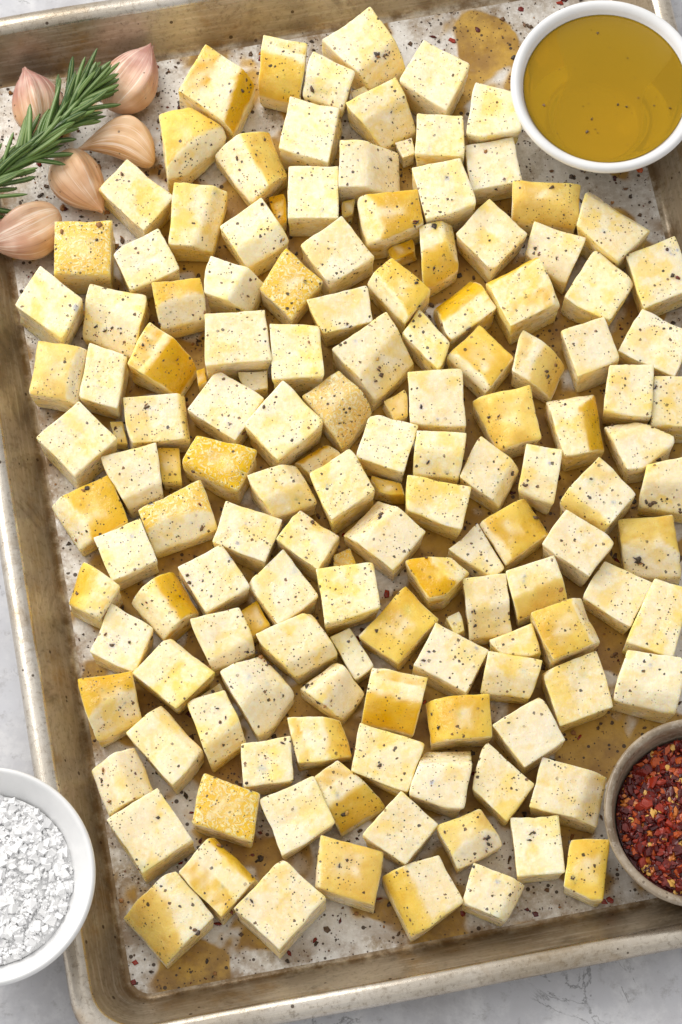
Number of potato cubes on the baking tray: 148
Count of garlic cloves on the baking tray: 5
